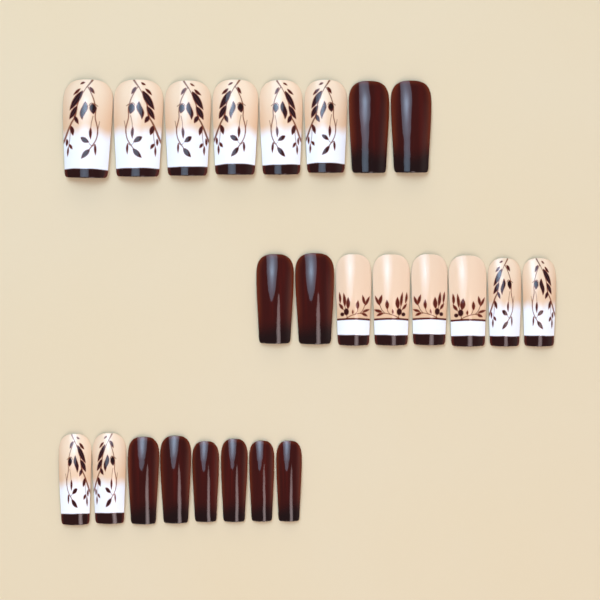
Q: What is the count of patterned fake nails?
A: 14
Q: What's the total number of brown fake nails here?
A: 10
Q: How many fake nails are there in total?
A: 24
